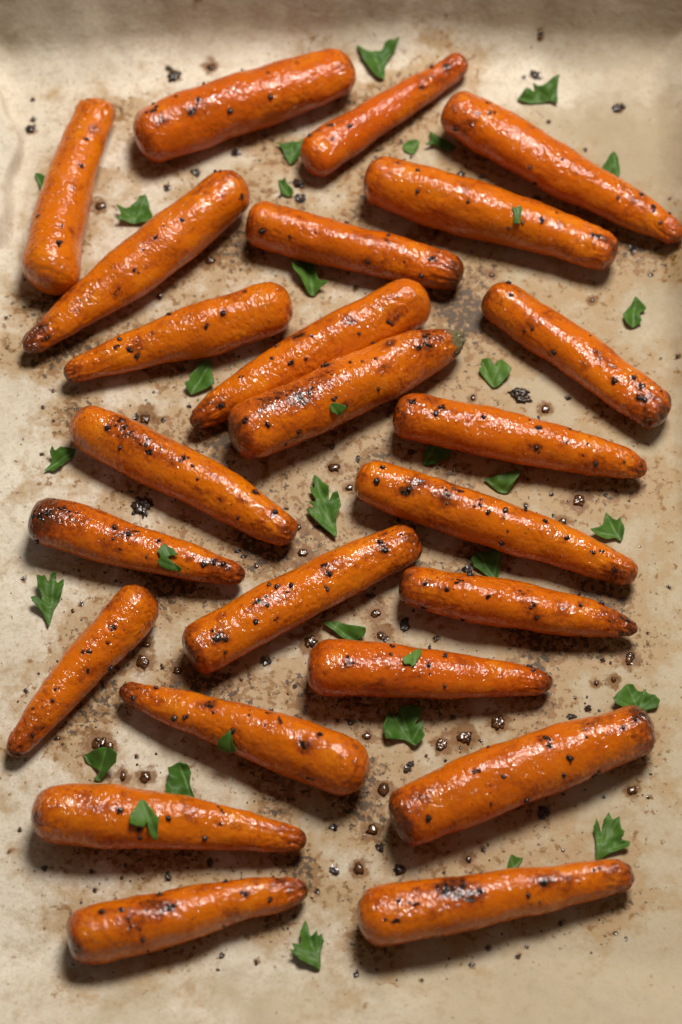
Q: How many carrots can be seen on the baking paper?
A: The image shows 24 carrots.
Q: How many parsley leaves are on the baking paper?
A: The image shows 34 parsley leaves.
